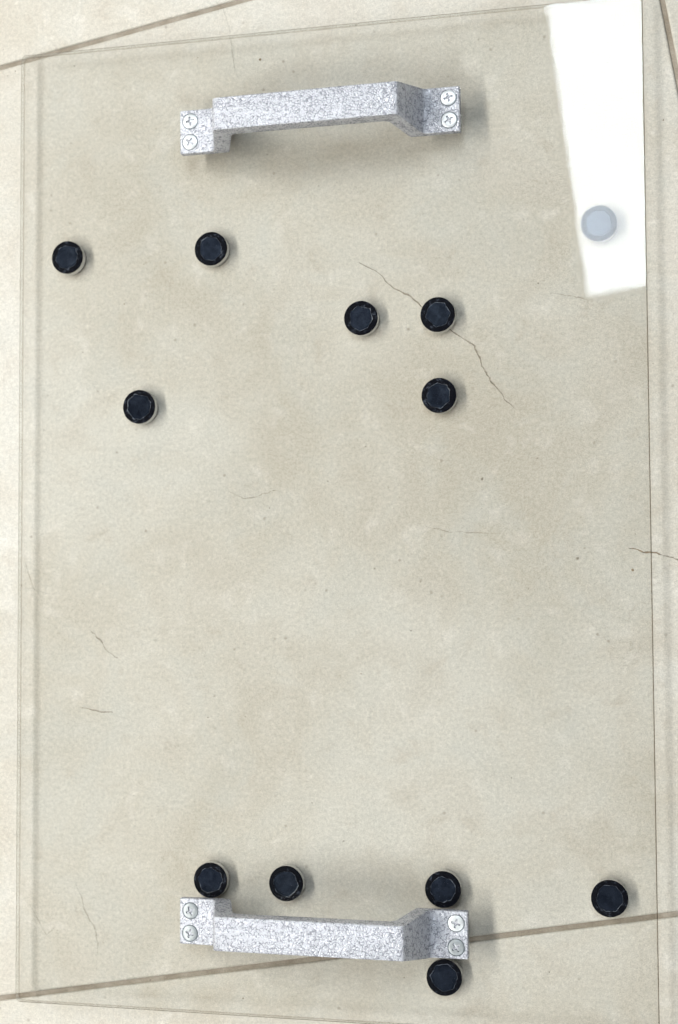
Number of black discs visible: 12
